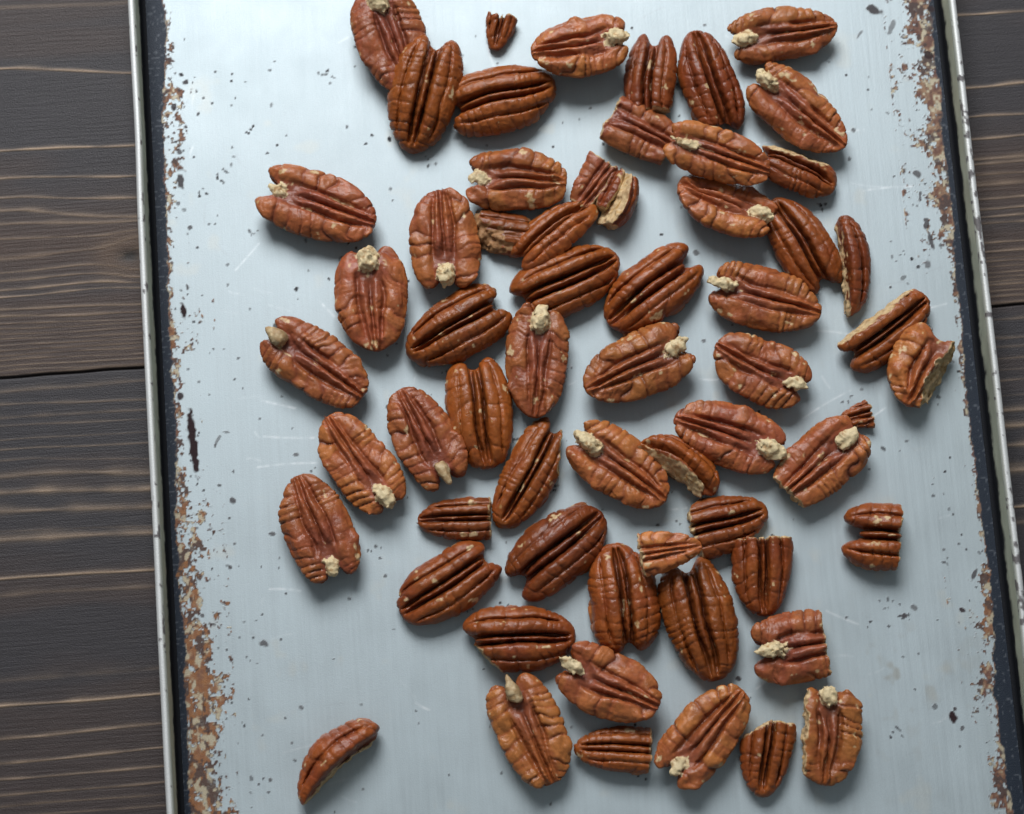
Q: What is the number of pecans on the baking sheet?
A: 62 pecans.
